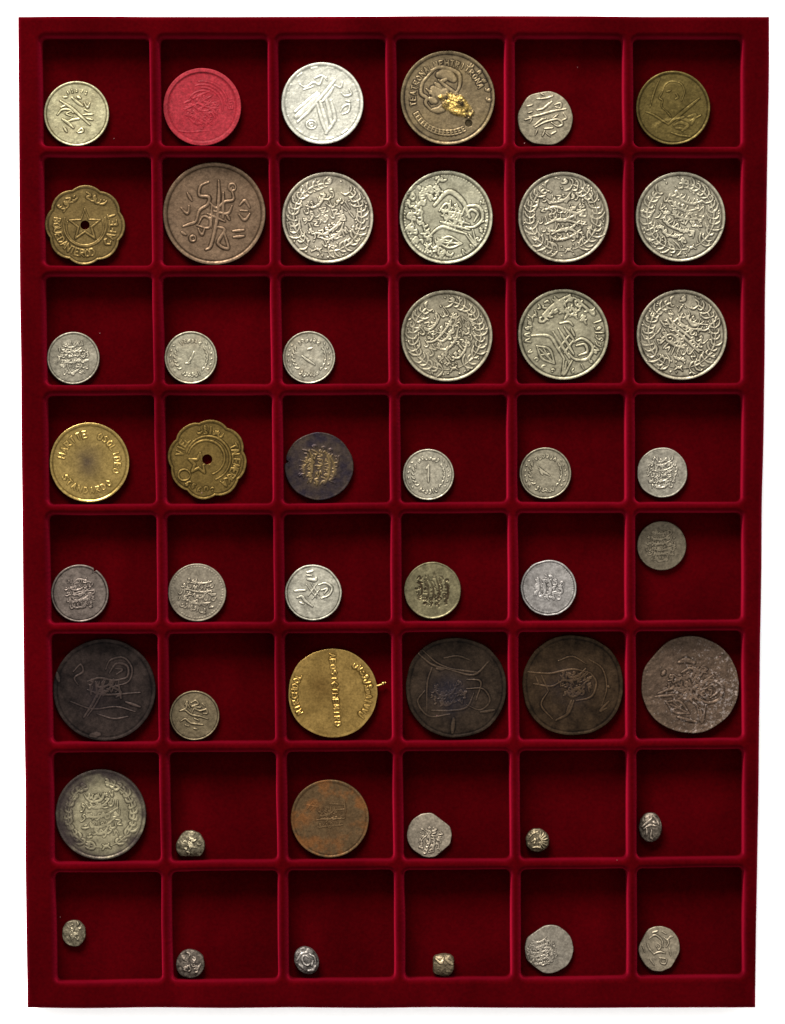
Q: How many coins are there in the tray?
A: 48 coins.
